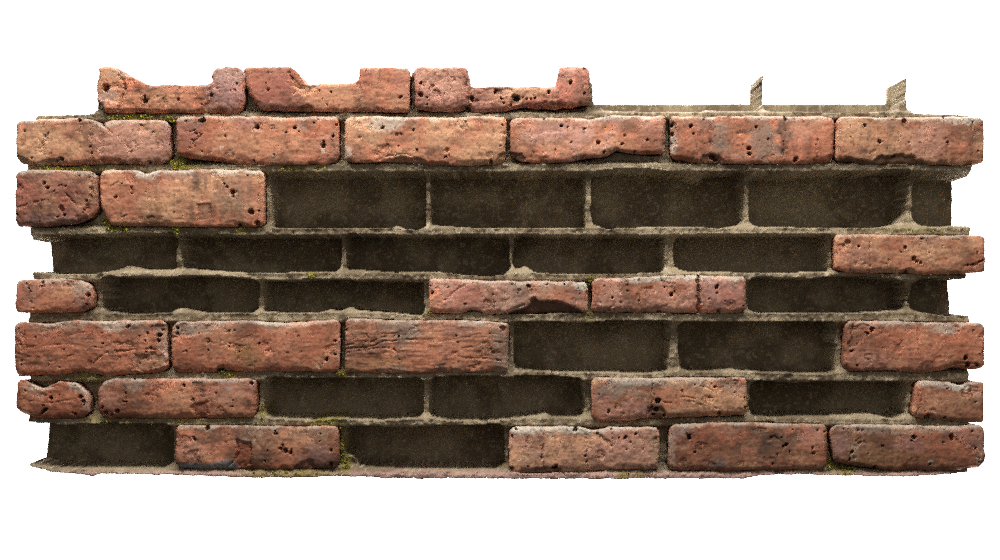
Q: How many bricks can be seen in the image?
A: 27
